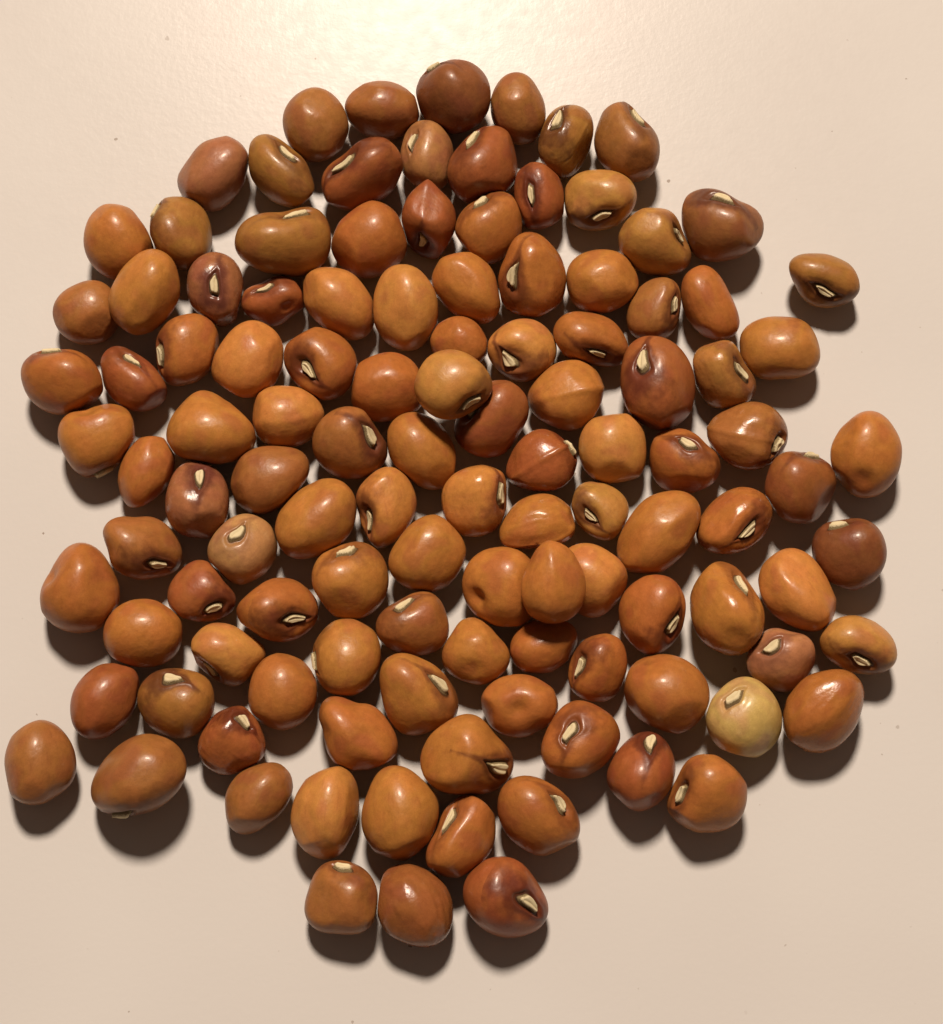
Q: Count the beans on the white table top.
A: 116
